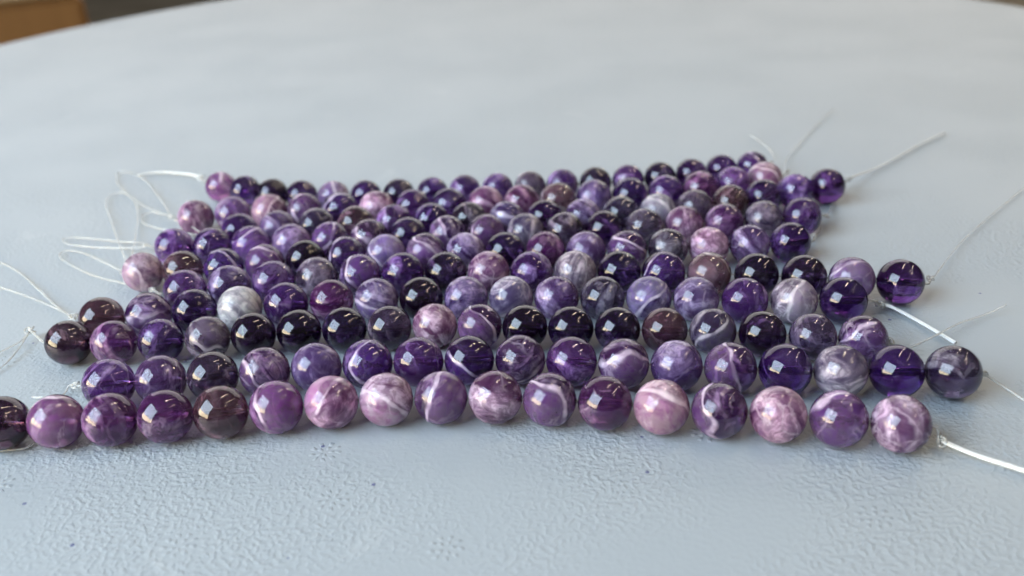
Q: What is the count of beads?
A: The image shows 172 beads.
